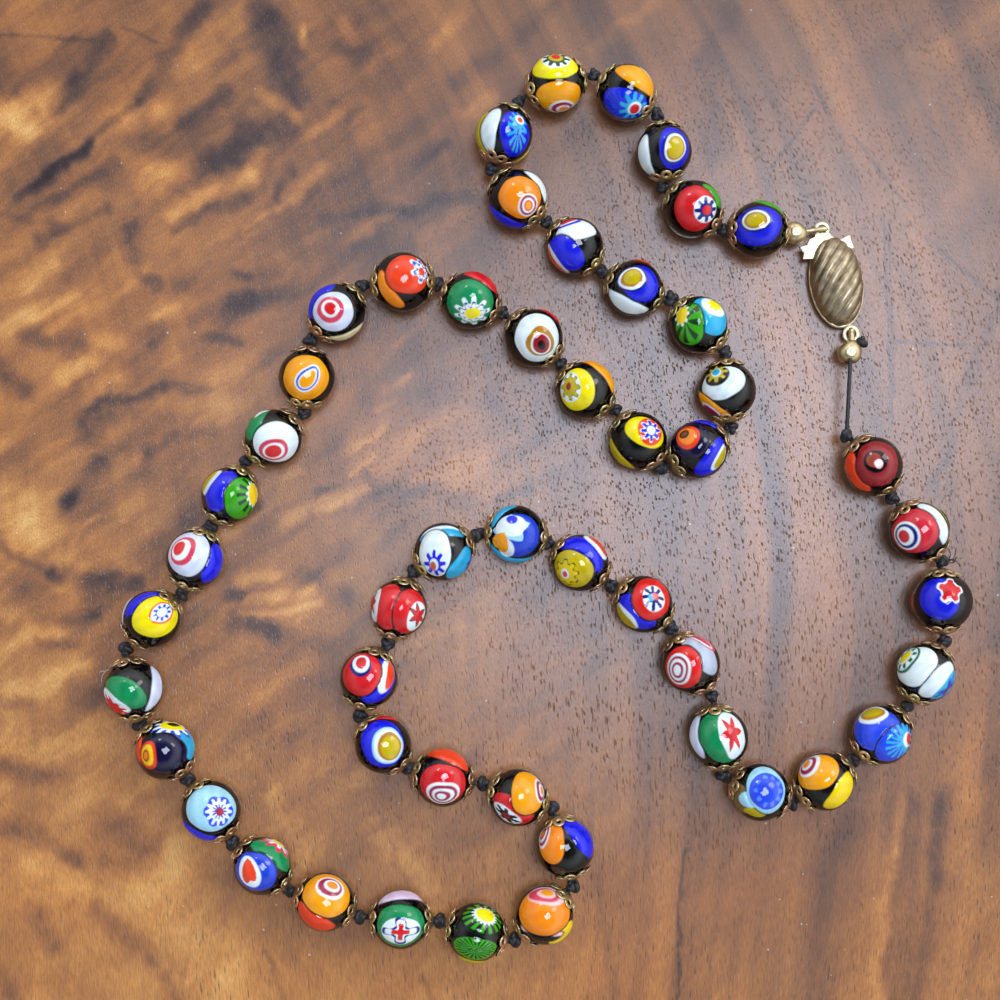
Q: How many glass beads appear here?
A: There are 50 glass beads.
